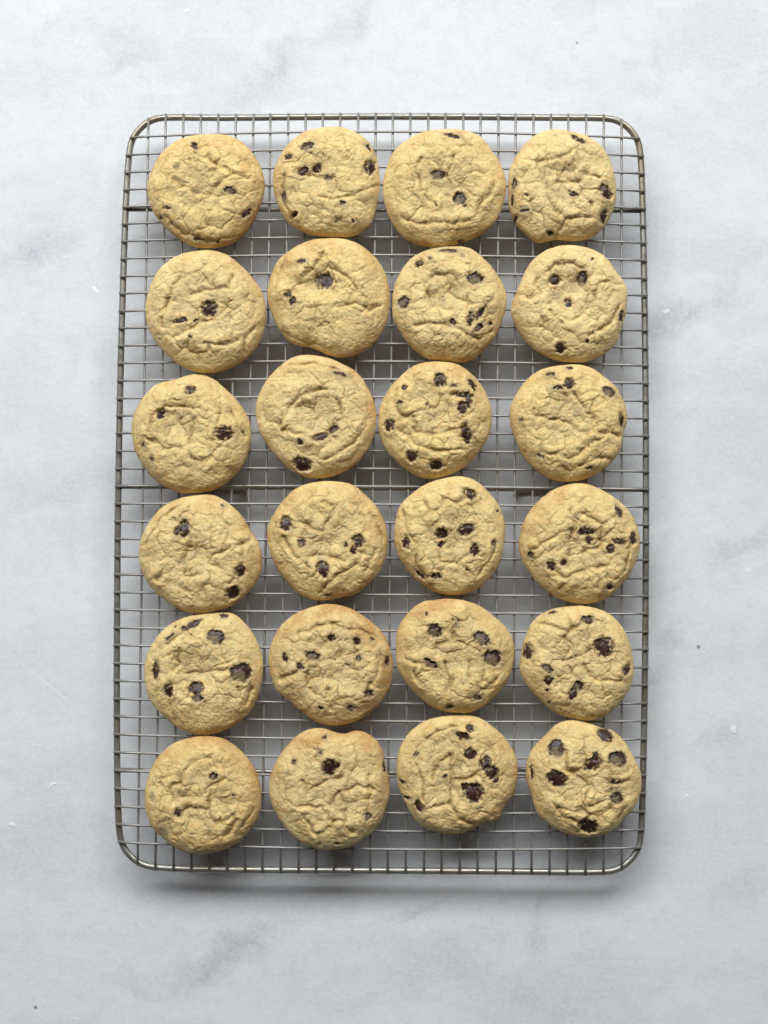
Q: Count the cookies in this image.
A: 24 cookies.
